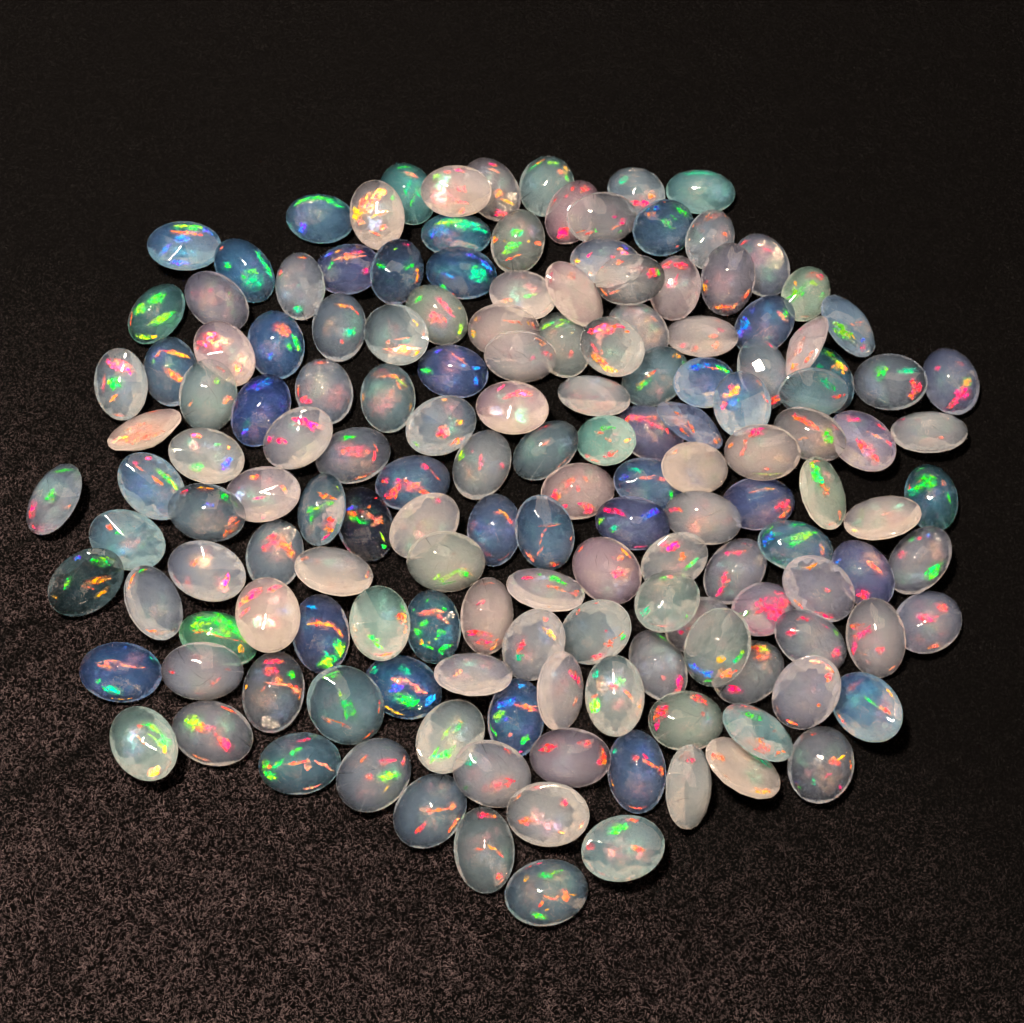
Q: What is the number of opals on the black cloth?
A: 155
